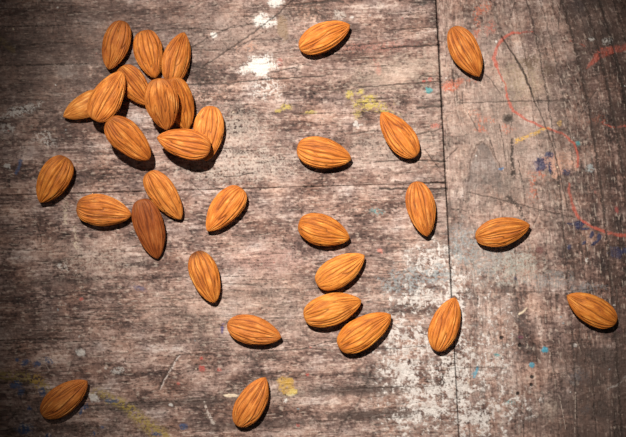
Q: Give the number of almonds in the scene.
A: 32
